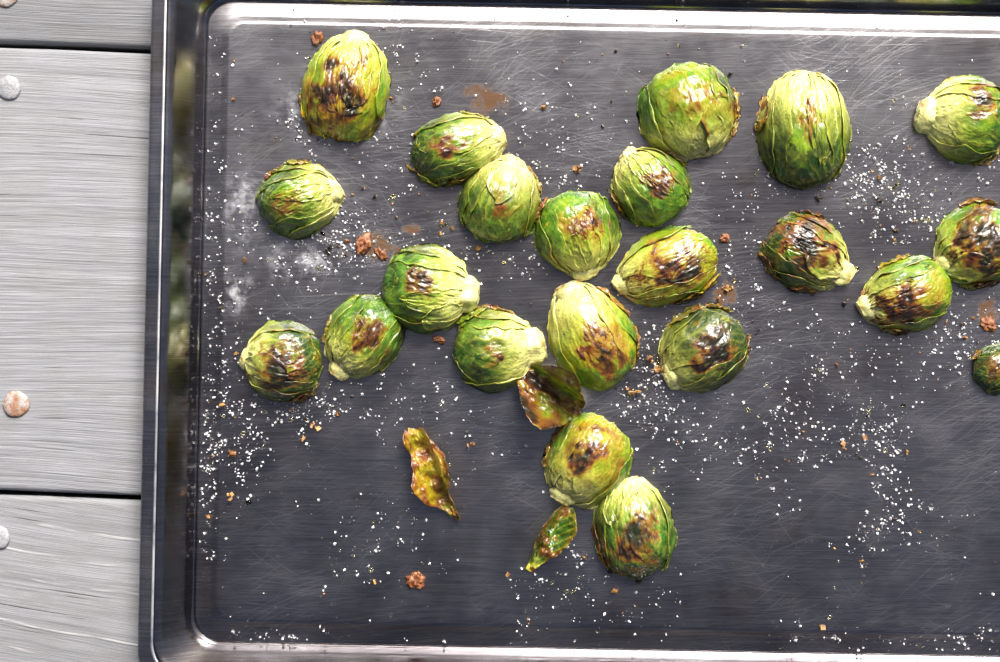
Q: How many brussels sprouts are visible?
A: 22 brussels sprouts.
